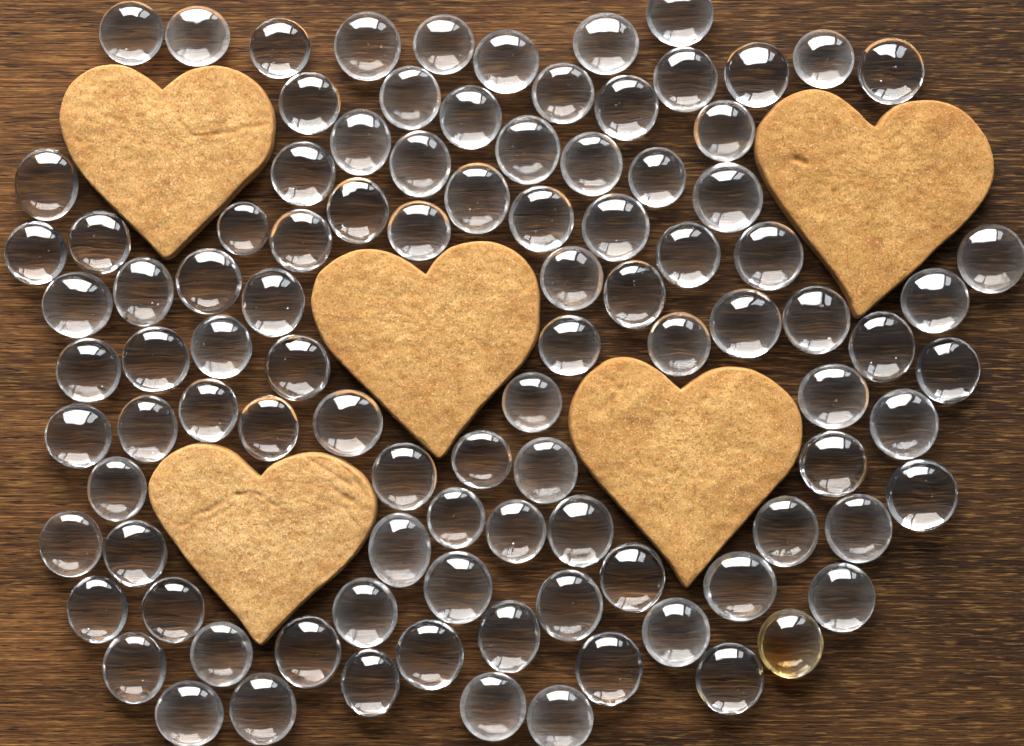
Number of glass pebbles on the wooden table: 99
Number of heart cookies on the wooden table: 5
